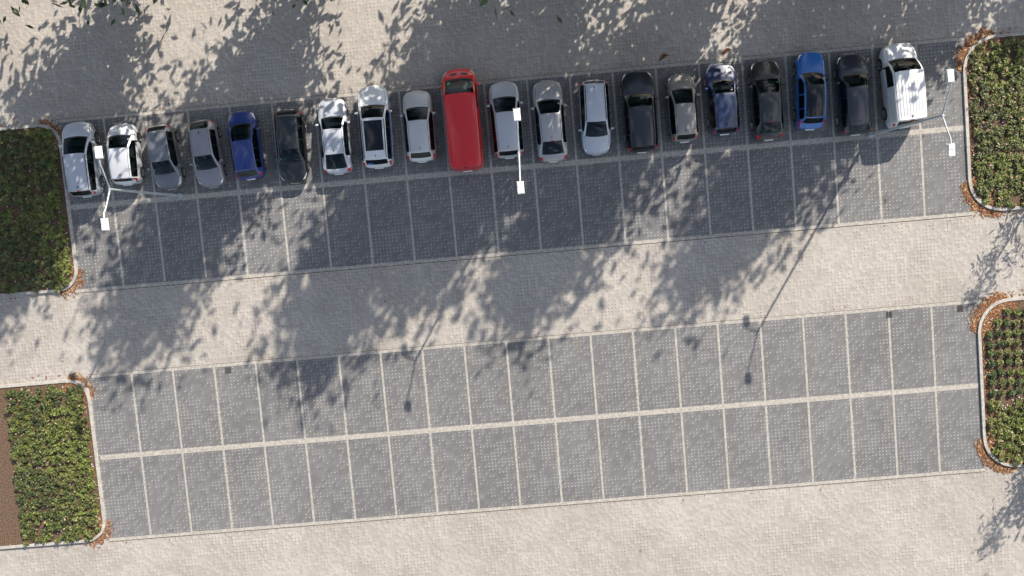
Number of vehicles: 20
